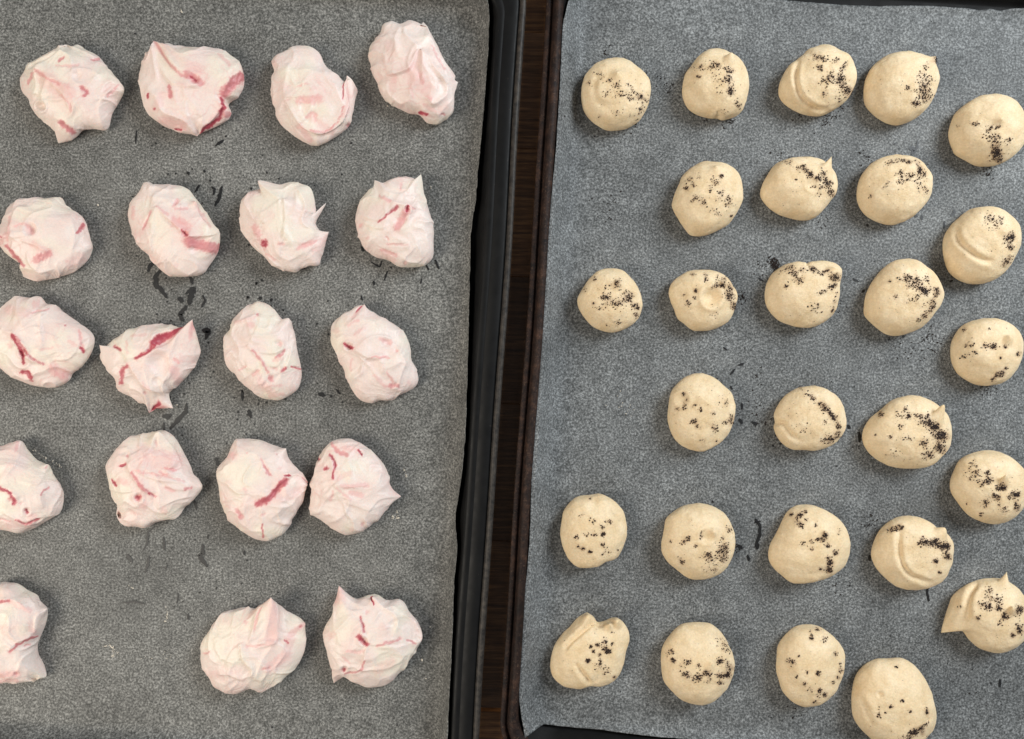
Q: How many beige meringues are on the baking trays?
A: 27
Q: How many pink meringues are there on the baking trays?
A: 19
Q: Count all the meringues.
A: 46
